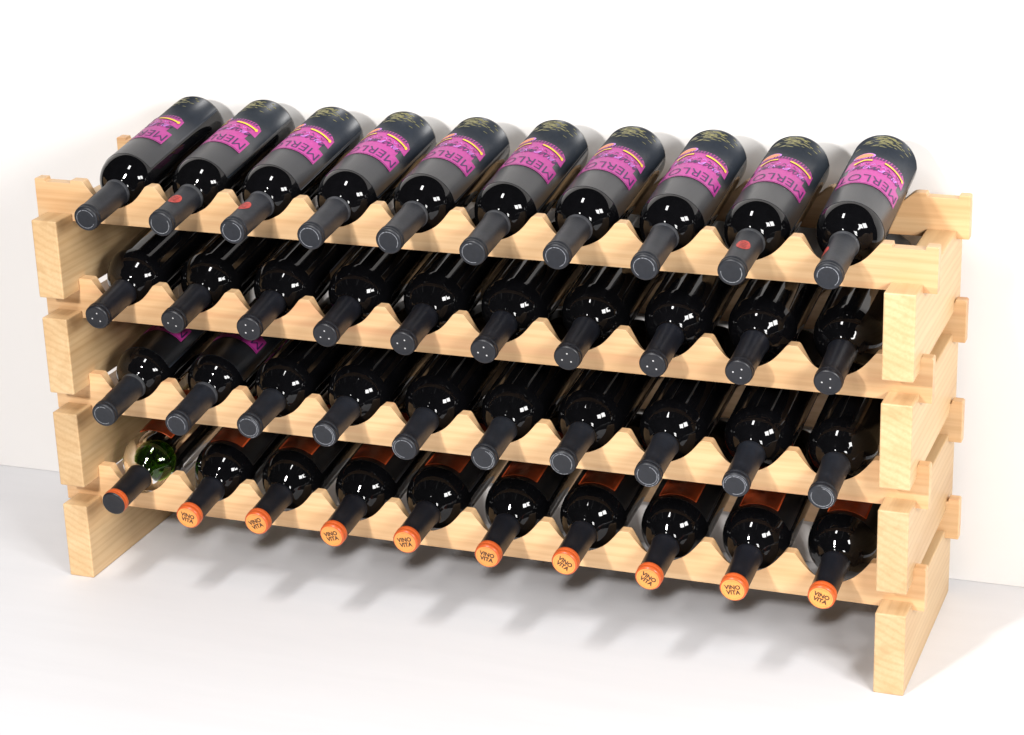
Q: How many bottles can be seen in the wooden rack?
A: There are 40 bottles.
